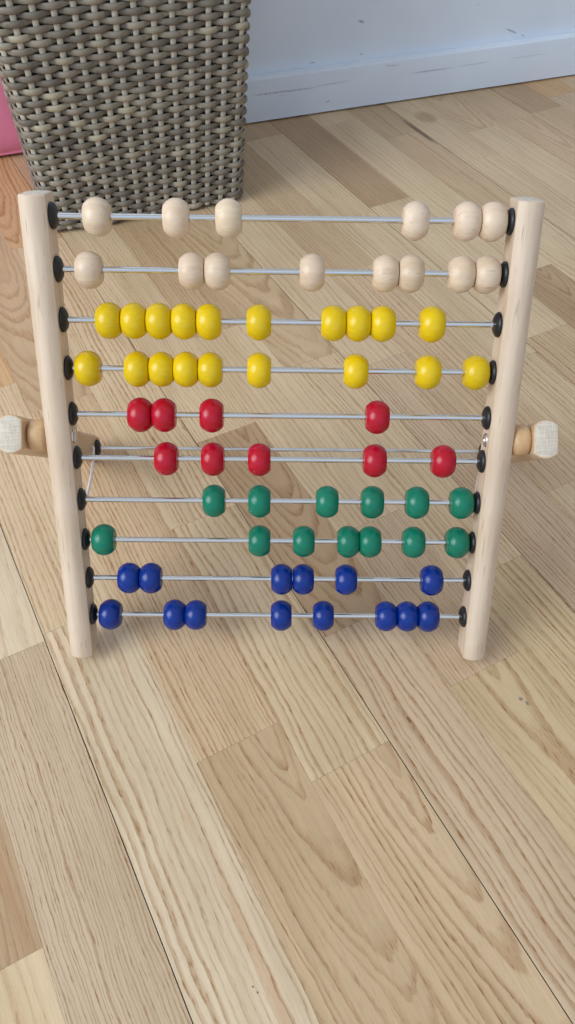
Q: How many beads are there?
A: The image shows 69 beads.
